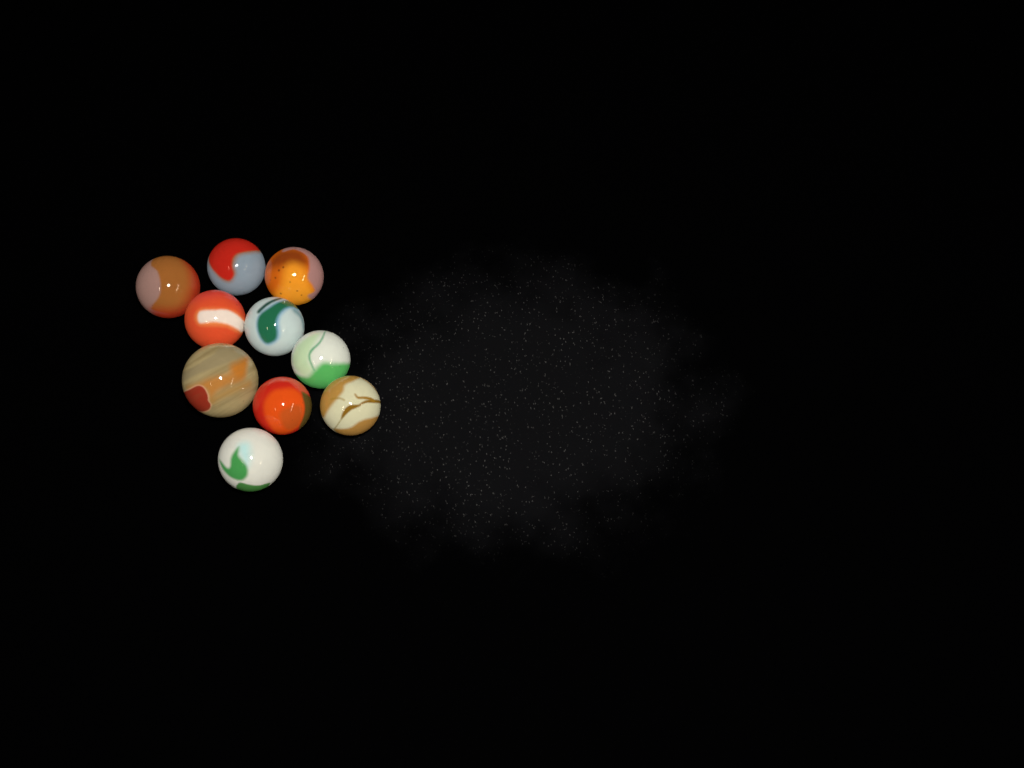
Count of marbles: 10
